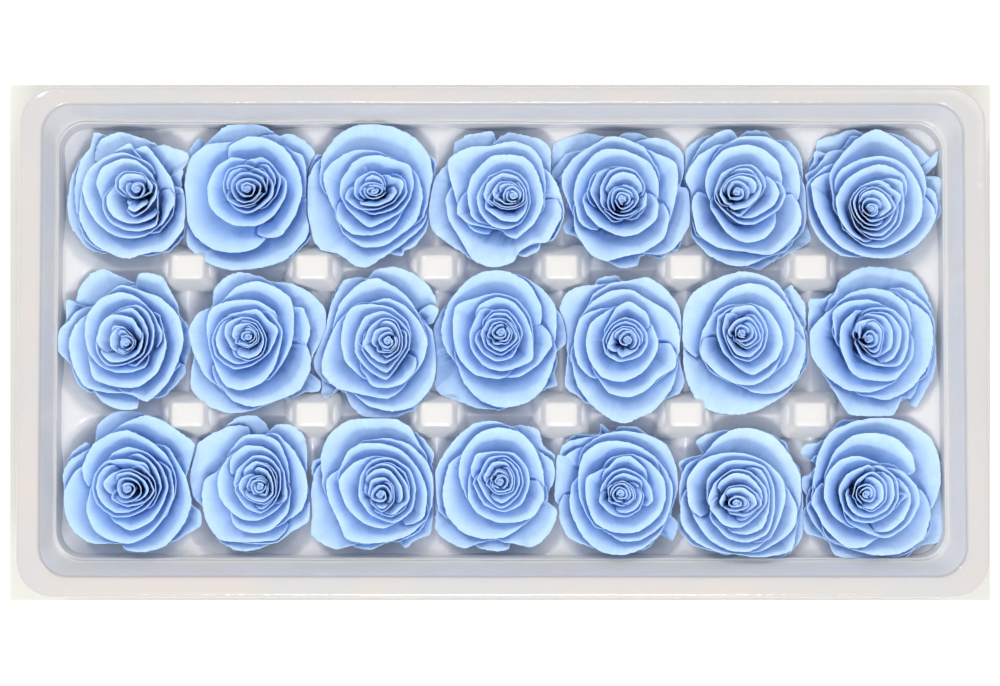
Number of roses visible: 21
